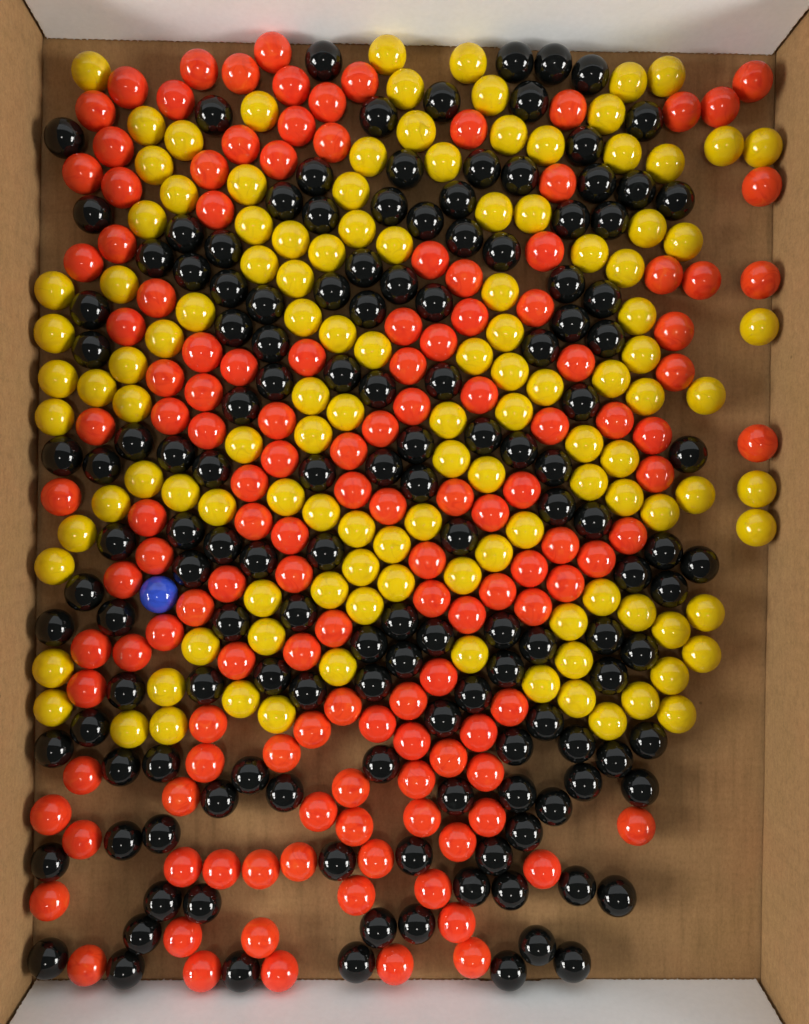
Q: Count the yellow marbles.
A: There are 121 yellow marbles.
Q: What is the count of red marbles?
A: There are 136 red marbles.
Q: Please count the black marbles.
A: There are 143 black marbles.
